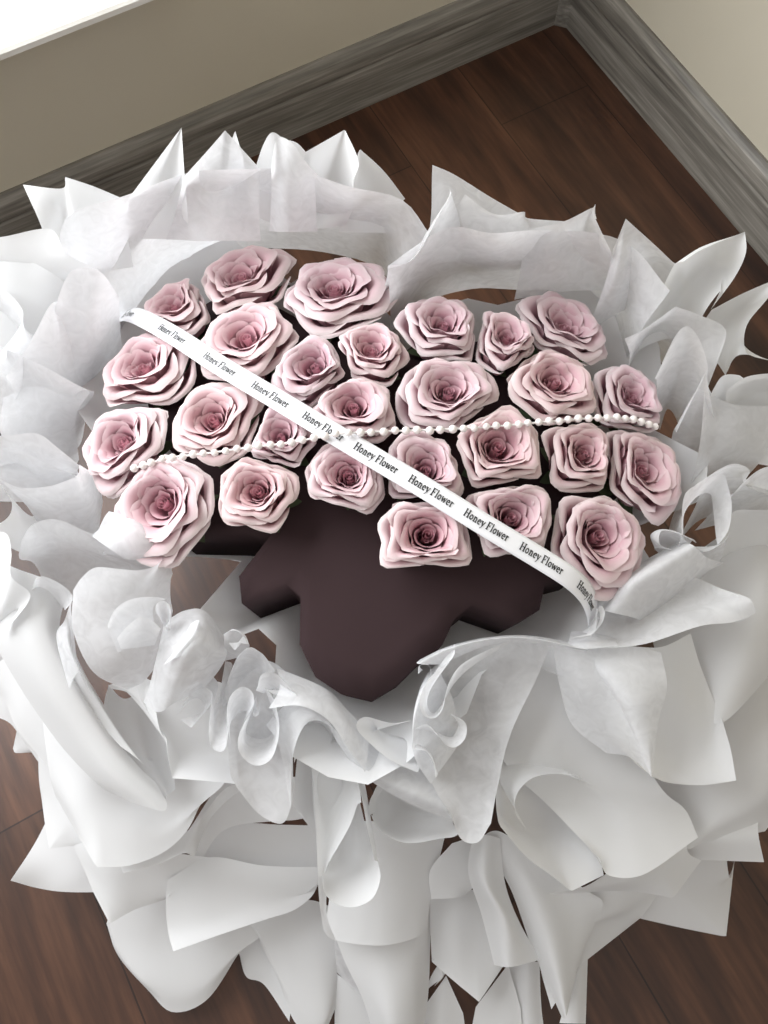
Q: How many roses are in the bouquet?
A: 27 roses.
